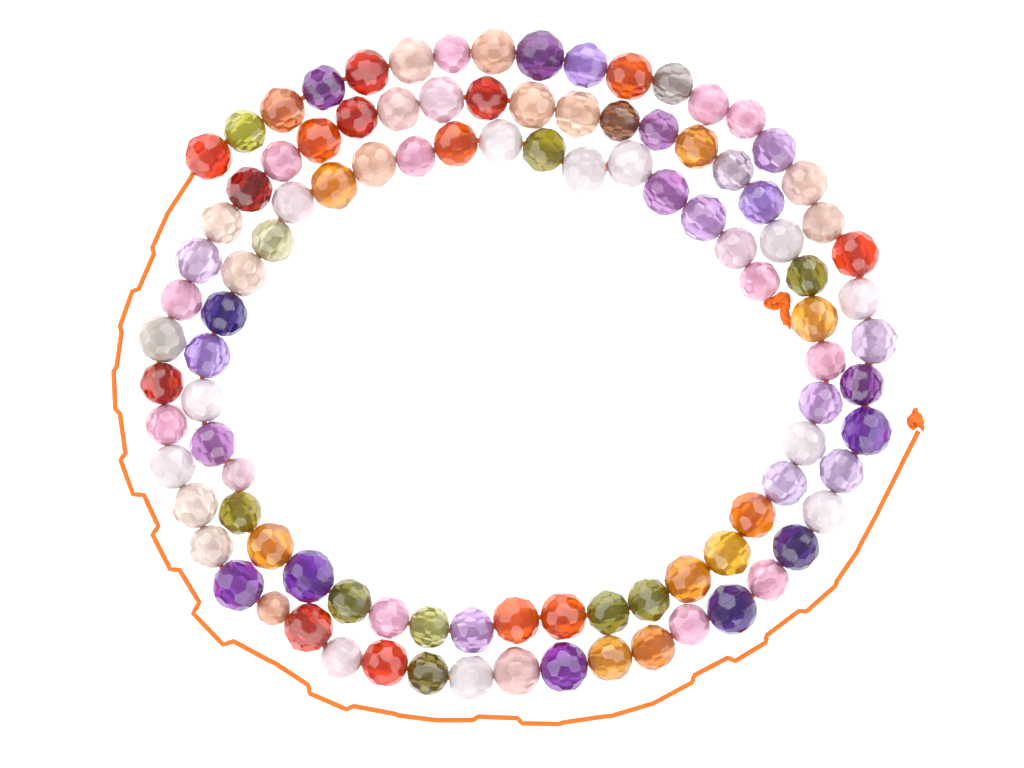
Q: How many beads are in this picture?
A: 103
